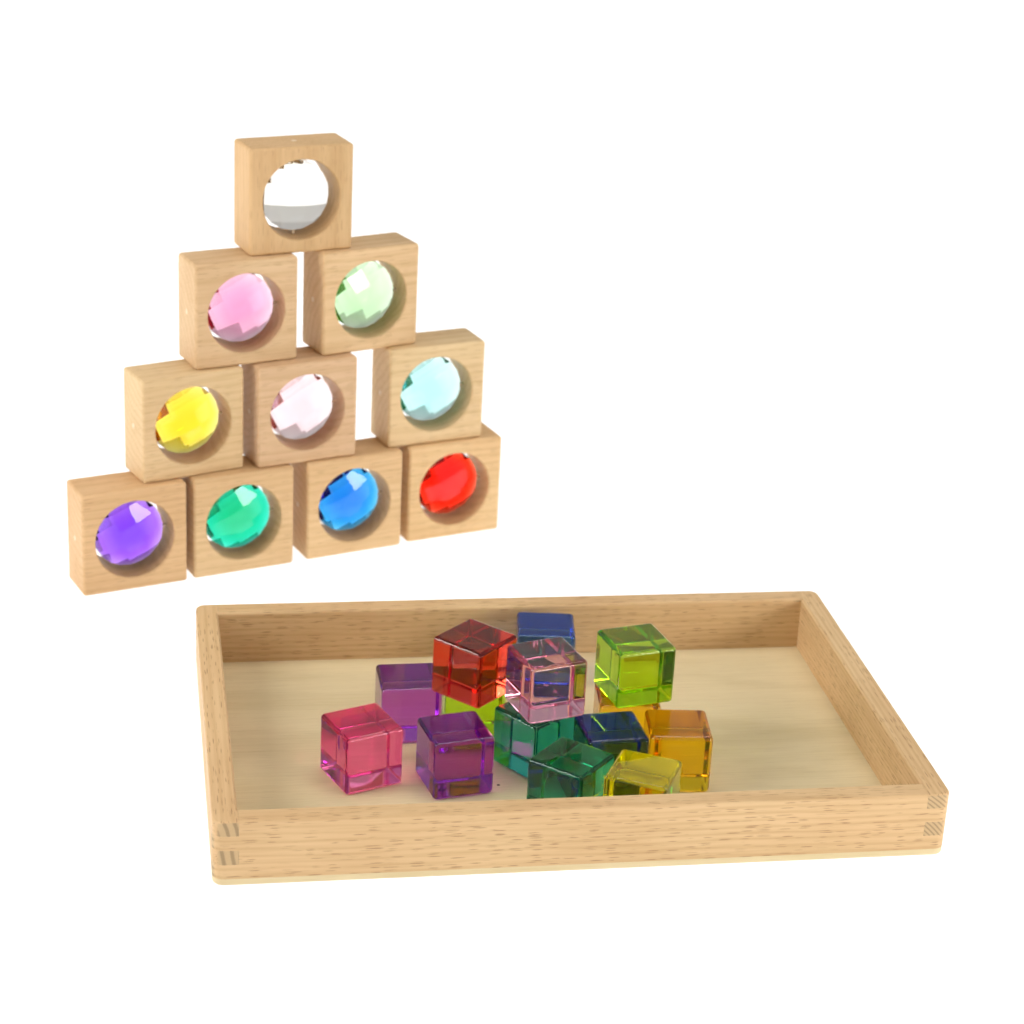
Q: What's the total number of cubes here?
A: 14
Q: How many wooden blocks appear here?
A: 10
